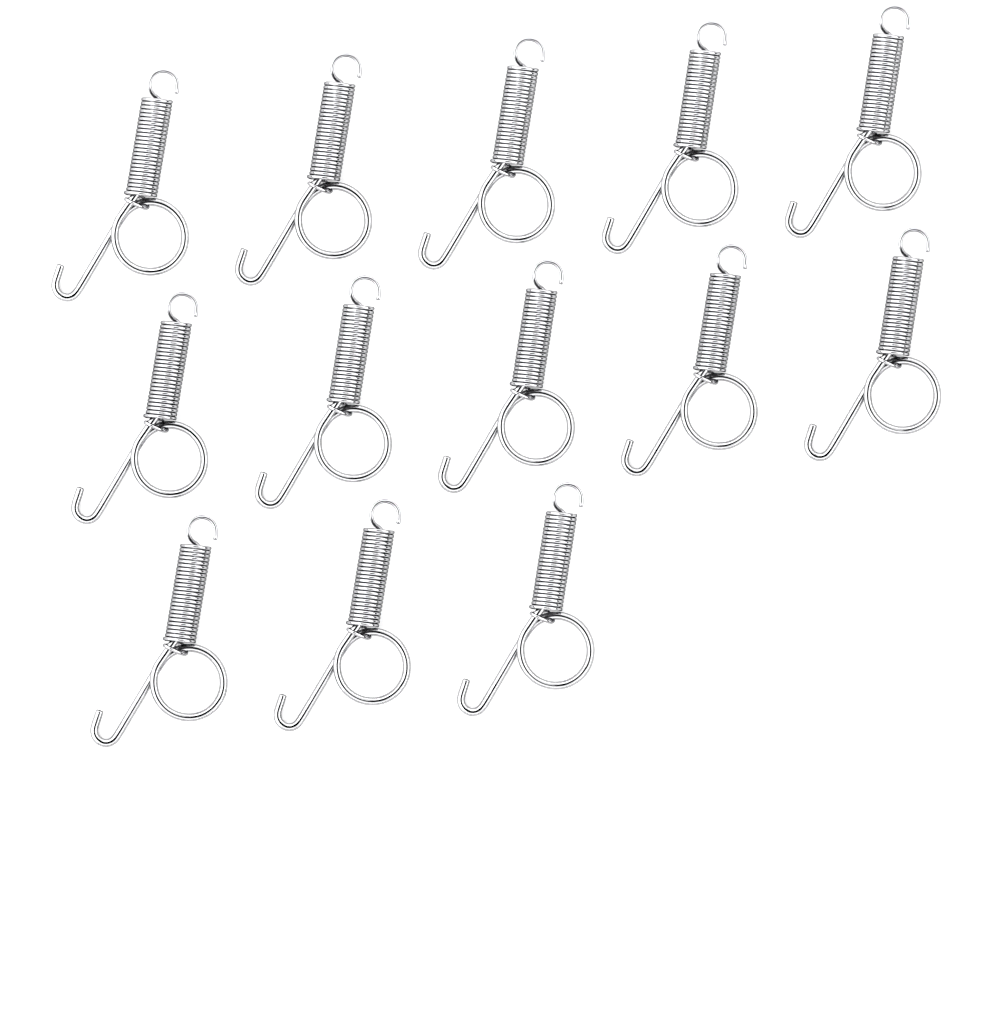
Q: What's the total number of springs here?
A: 13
